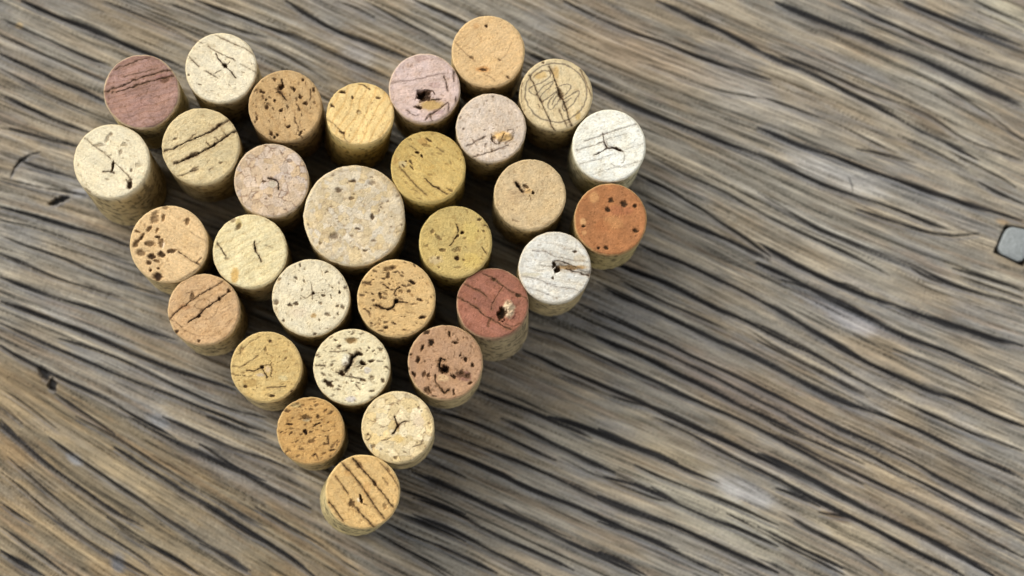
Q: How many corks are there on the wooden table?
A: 30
